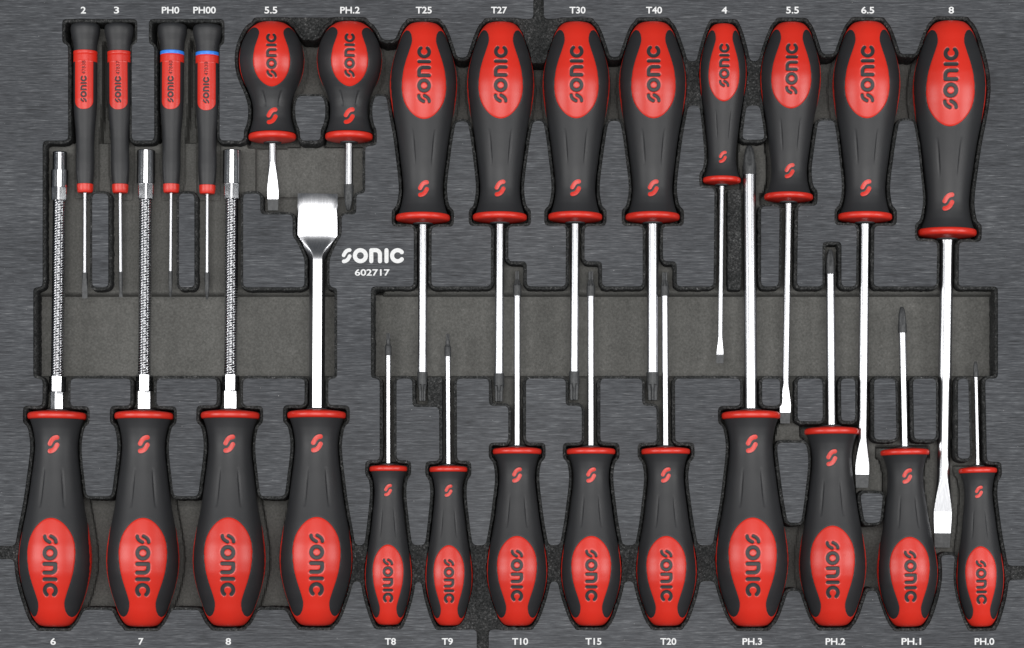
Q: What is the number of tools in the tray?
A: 27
